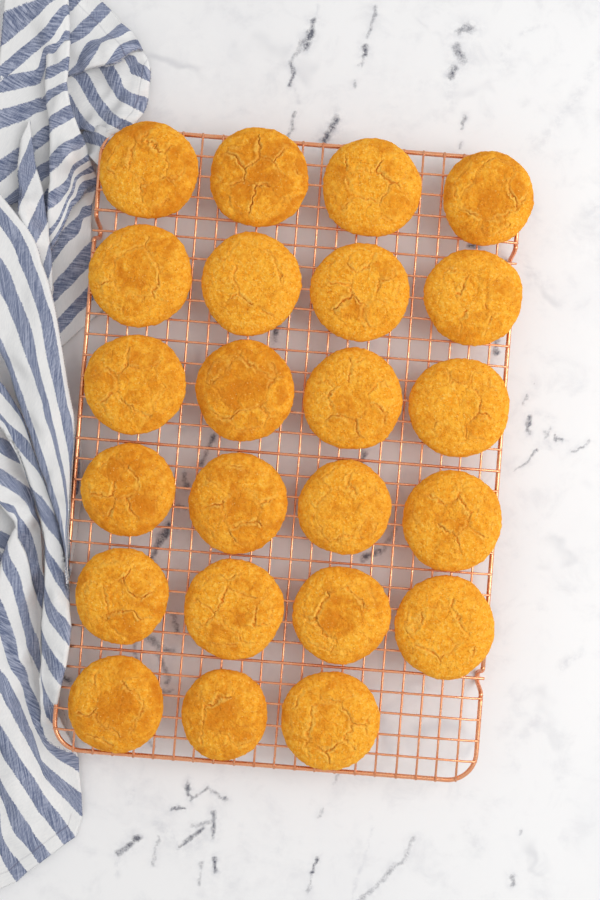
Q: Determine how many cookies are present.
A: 23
